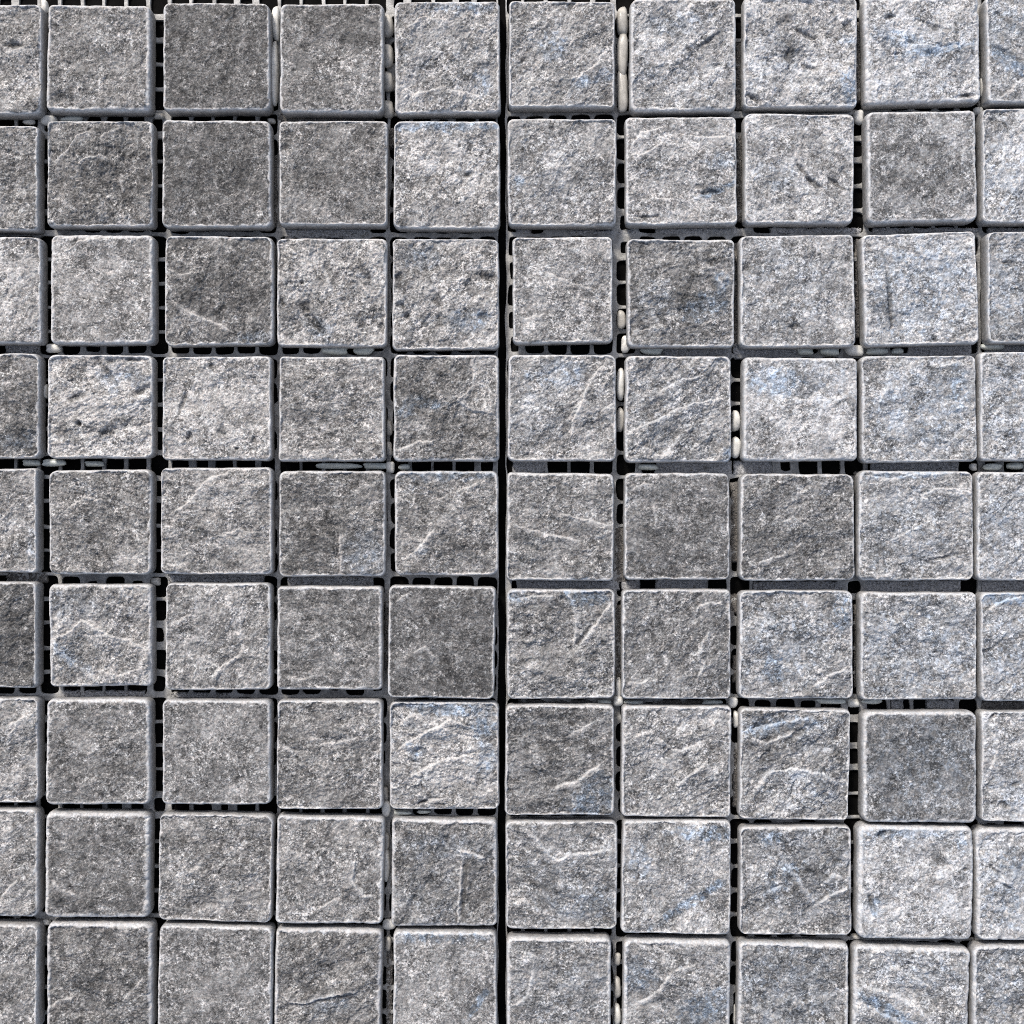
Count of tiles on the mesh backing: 90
